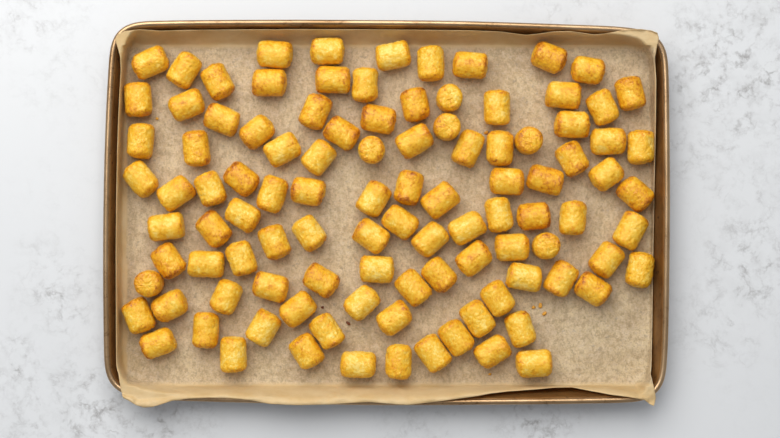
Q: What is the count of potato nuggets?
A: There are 104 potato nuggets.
